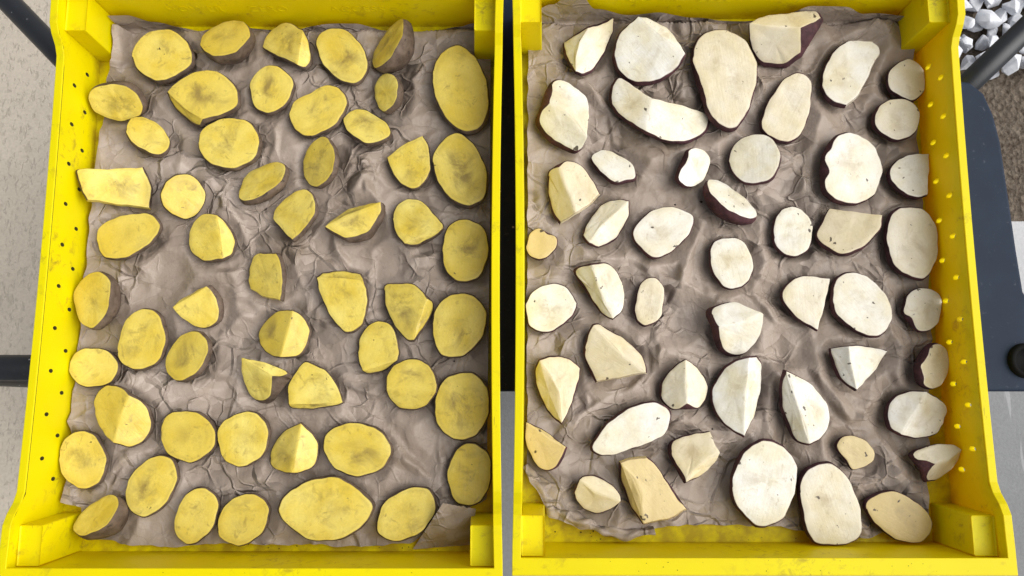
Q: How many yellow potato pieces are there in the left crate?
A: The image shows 54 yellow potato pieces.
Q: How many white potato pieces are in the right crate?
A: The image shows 49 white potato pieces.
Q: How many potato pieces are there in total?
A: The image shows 103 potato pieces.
